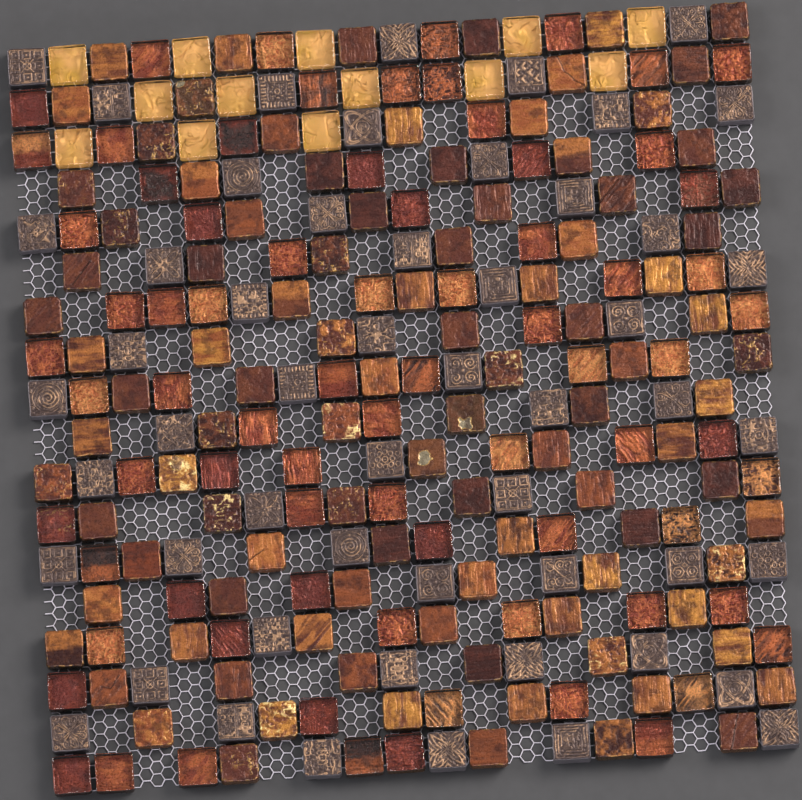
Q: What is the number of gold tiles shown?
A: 13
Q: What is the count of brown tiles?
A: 177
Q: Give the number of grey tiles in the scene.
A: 53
